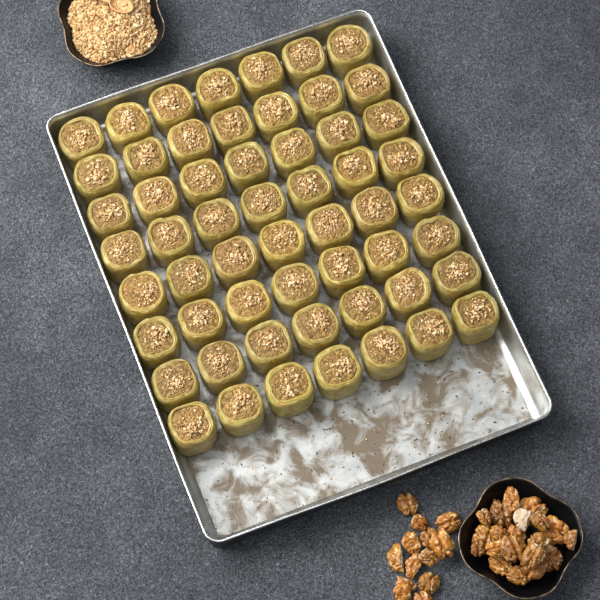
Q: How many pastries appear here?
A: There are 56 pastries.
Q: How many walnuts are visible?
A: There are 33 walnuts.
